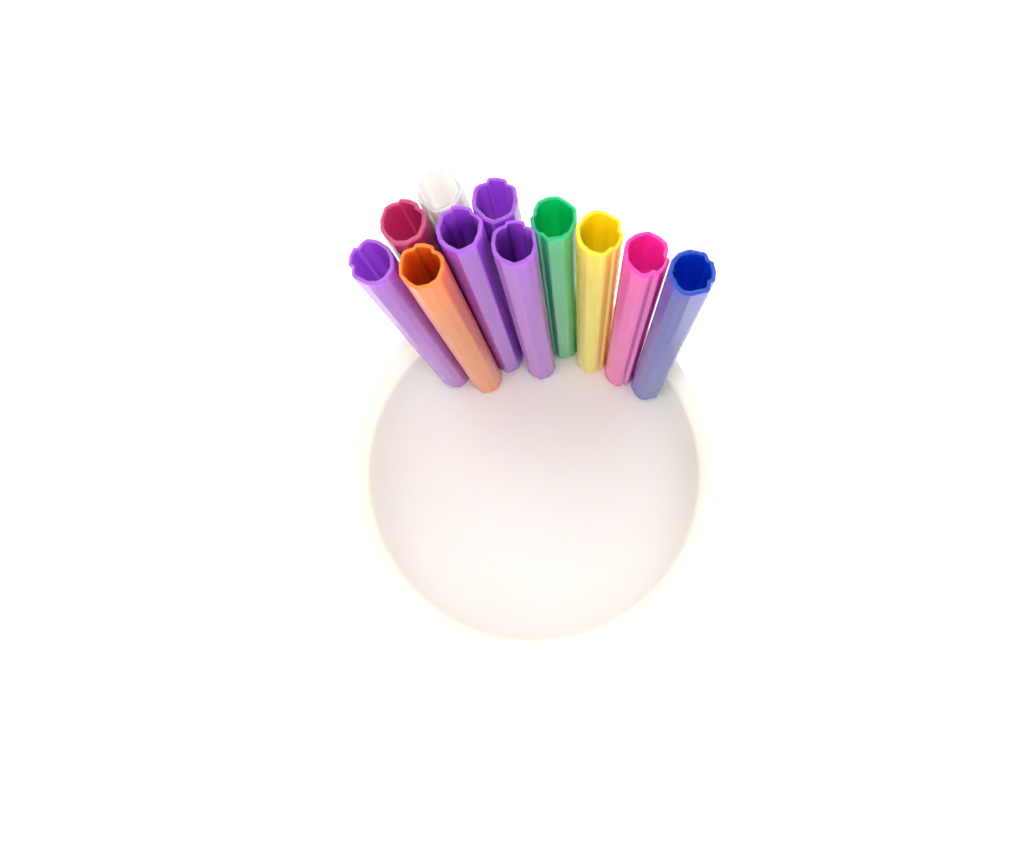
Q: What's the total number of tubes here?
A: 11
